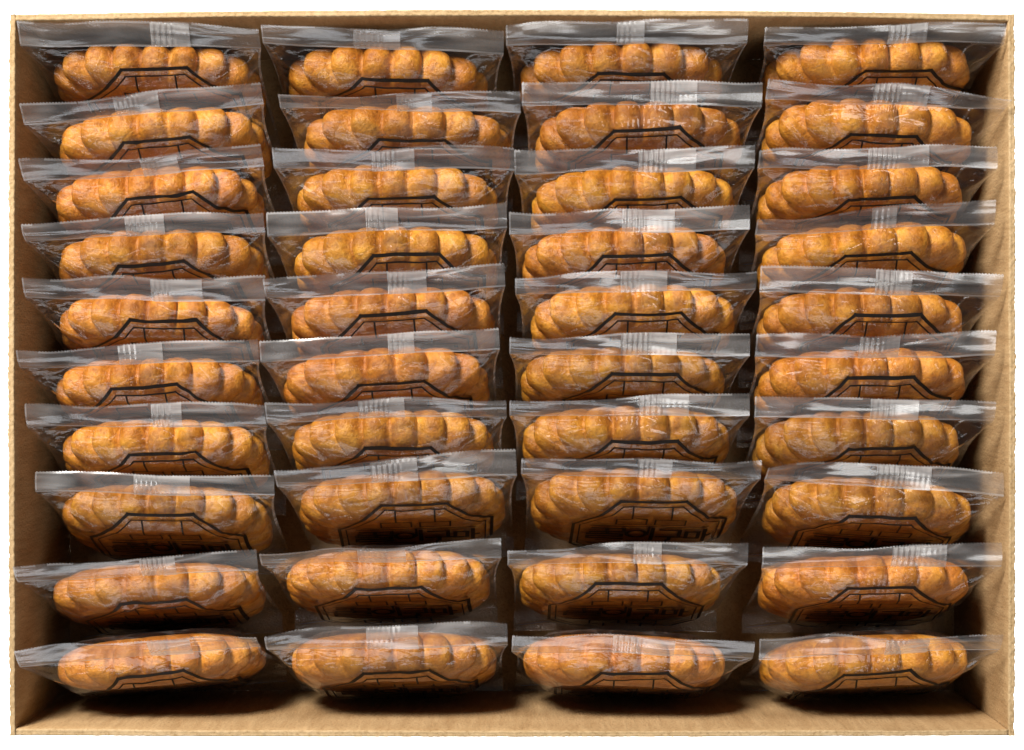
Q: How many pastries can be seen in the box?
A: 40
